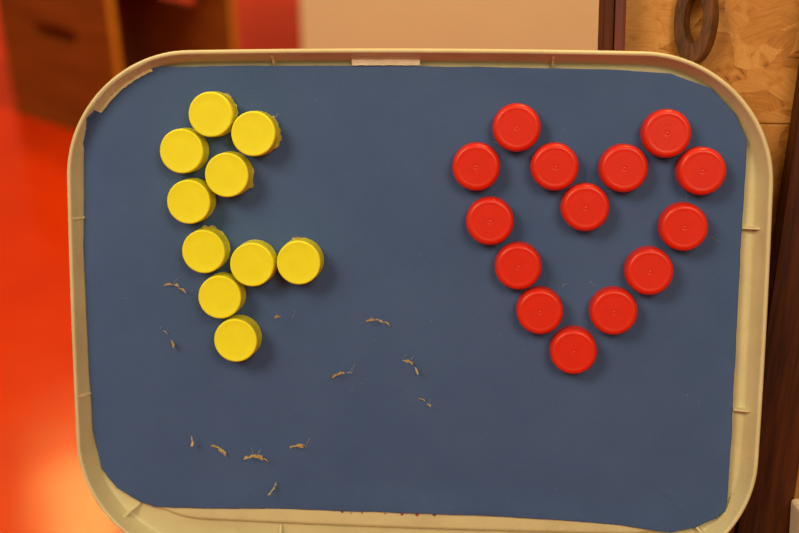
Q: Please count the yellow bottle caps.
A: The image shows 10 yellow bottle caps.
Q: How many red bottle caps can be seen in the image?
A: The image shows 14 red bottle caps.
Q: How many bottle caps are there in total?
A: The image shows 24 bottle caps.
